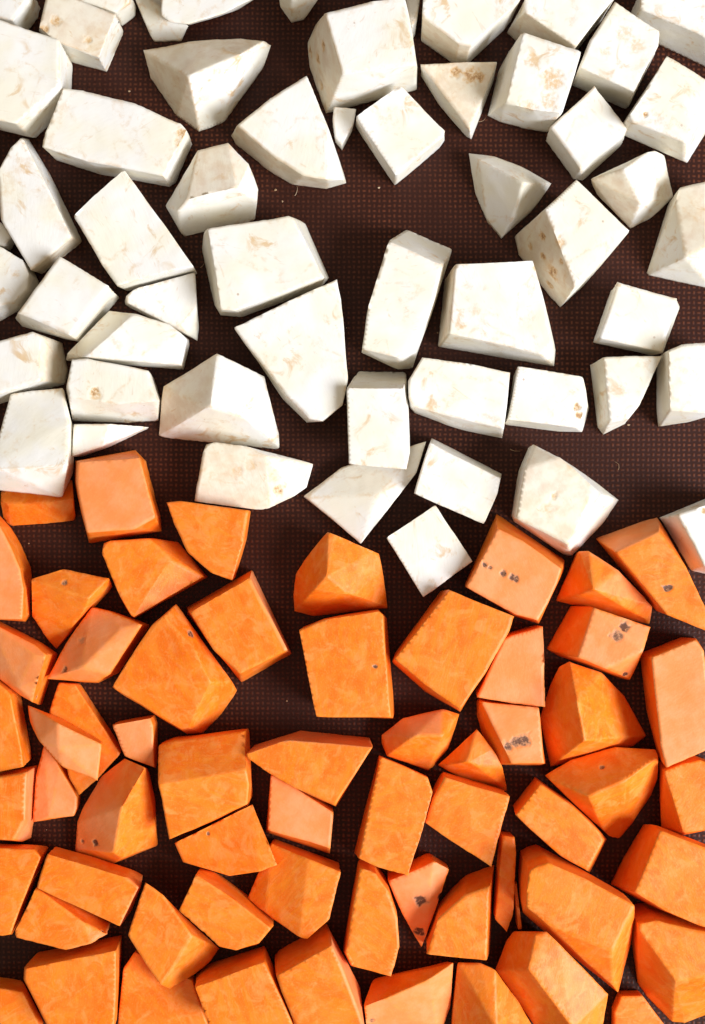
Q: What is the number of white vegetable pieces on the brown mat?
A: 55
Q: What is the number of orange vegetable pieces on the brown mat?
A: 62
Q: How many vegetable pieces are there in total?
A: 117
